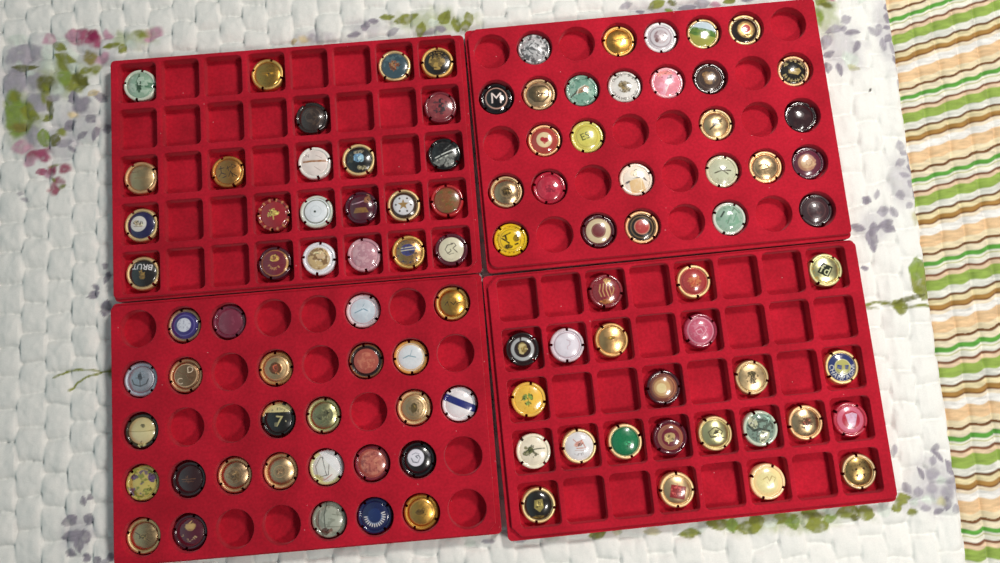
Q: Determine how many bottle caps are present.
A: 99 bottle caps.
